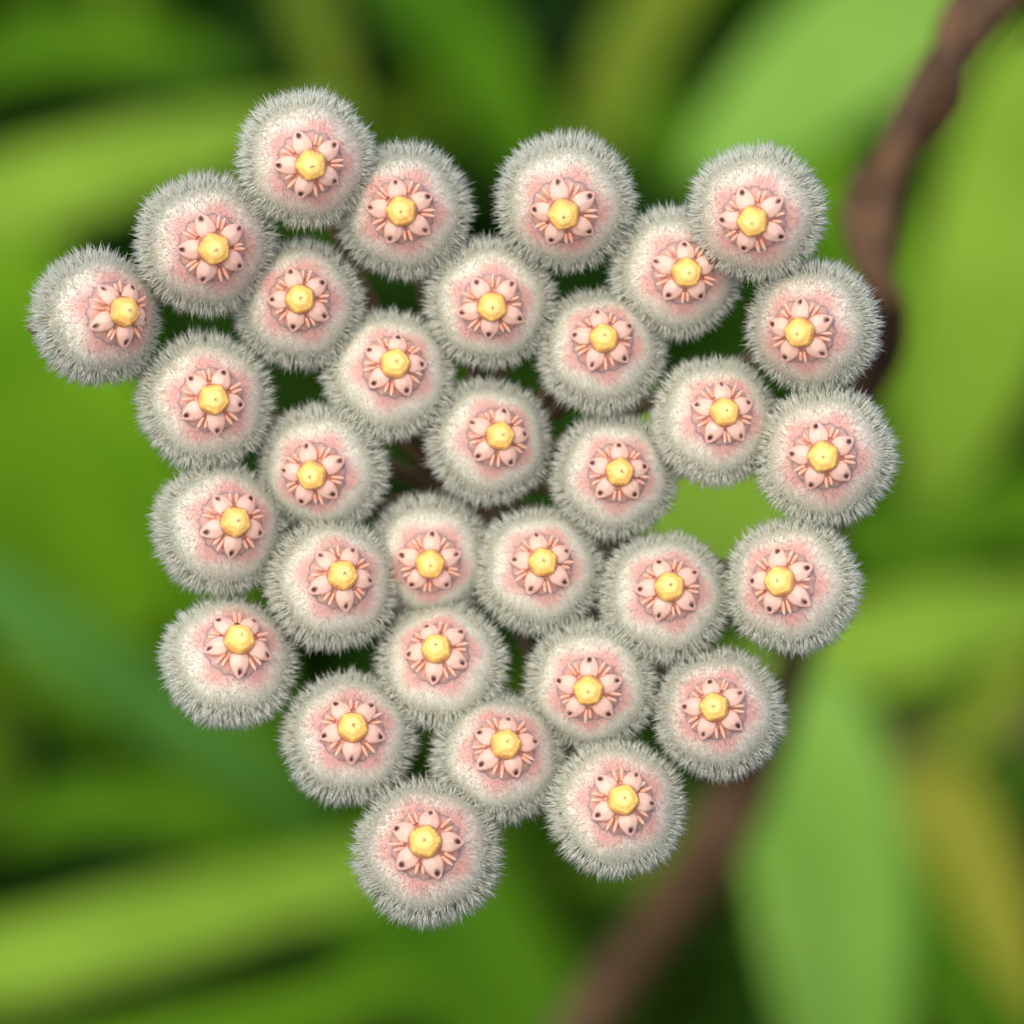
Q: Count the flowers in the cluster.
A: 32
